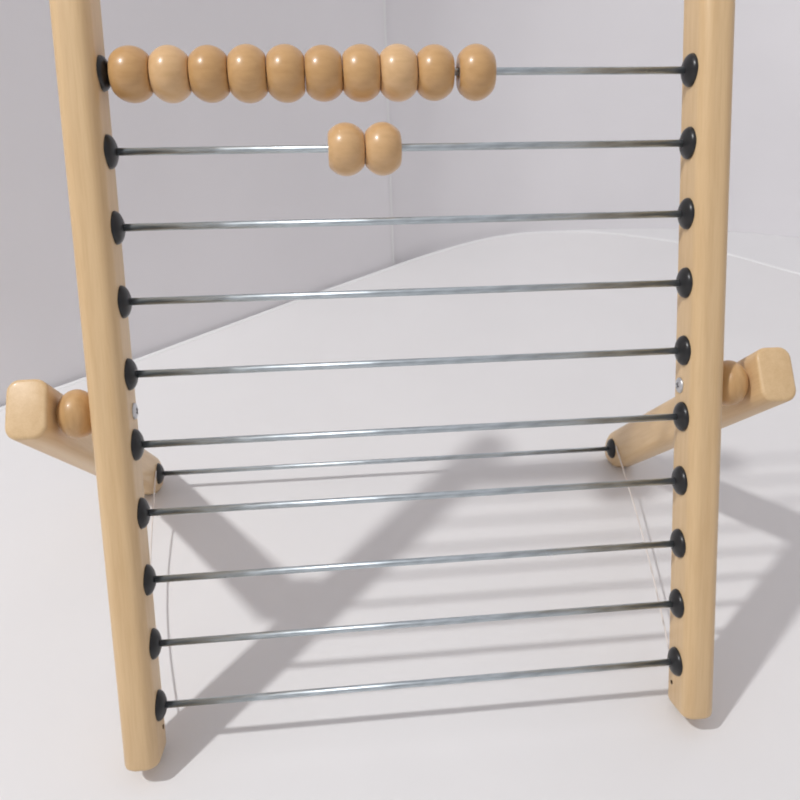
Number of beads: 12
